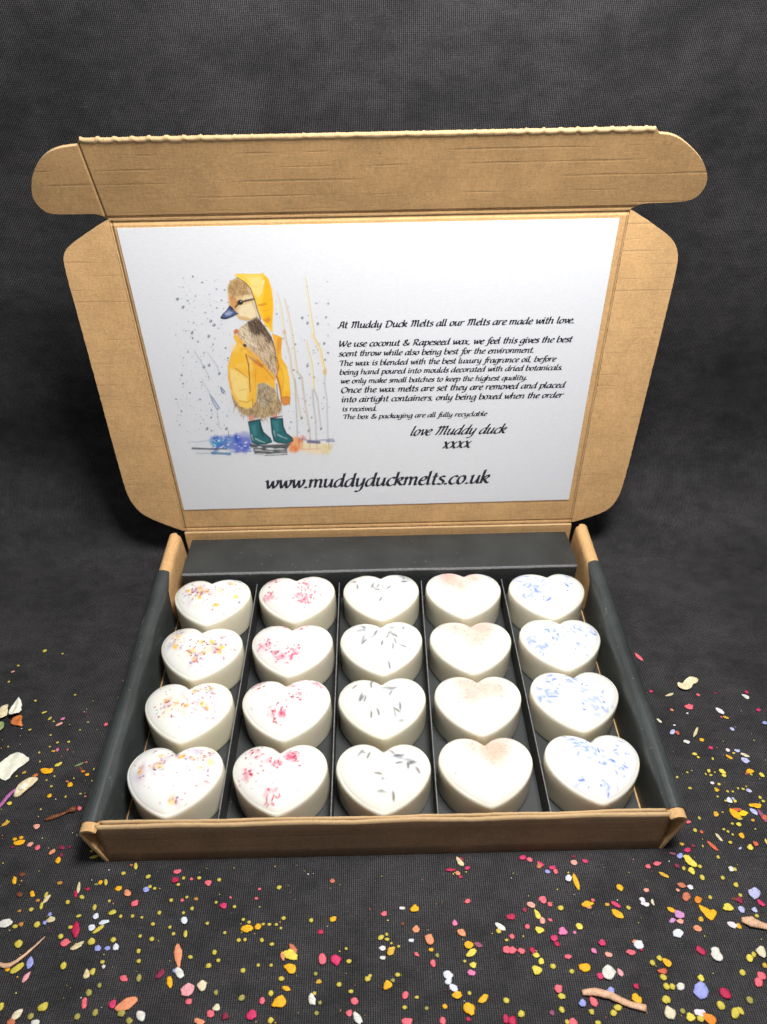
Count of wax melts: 20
